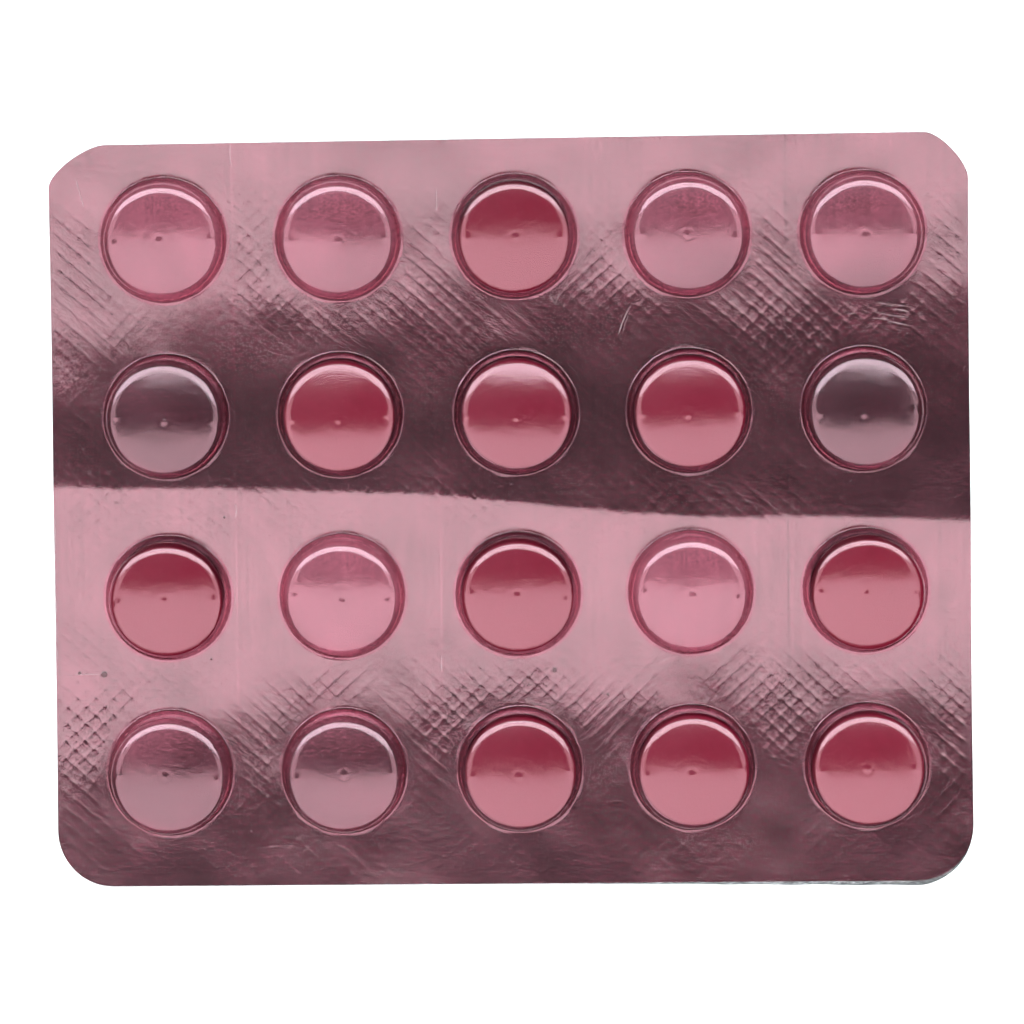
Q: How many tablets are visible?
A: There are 10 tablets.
